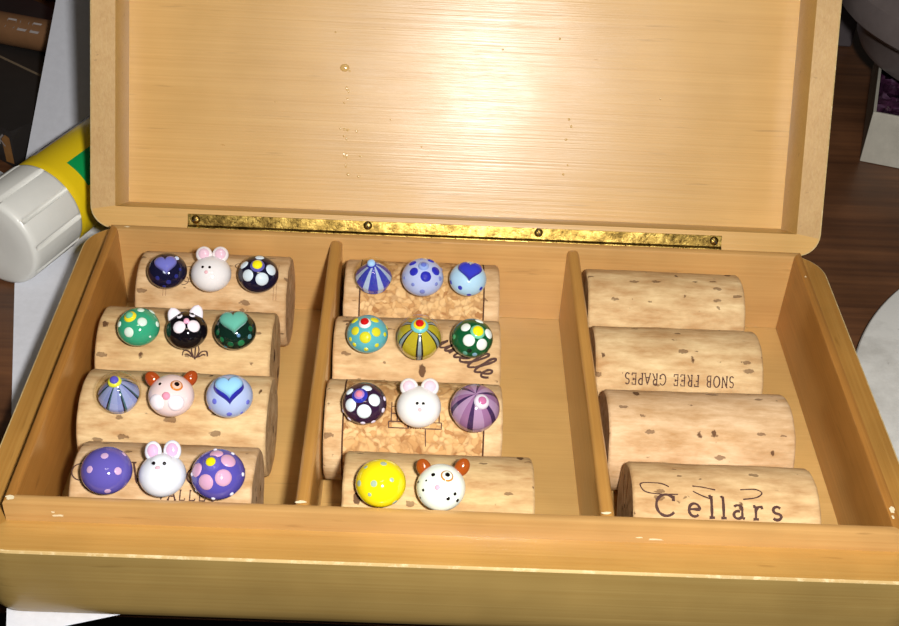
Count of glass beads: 23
